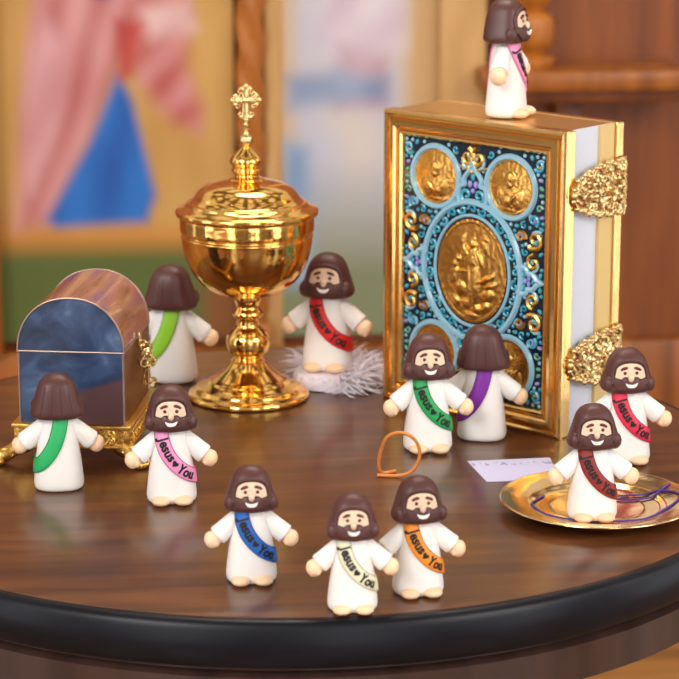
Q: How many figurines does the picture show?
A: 12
